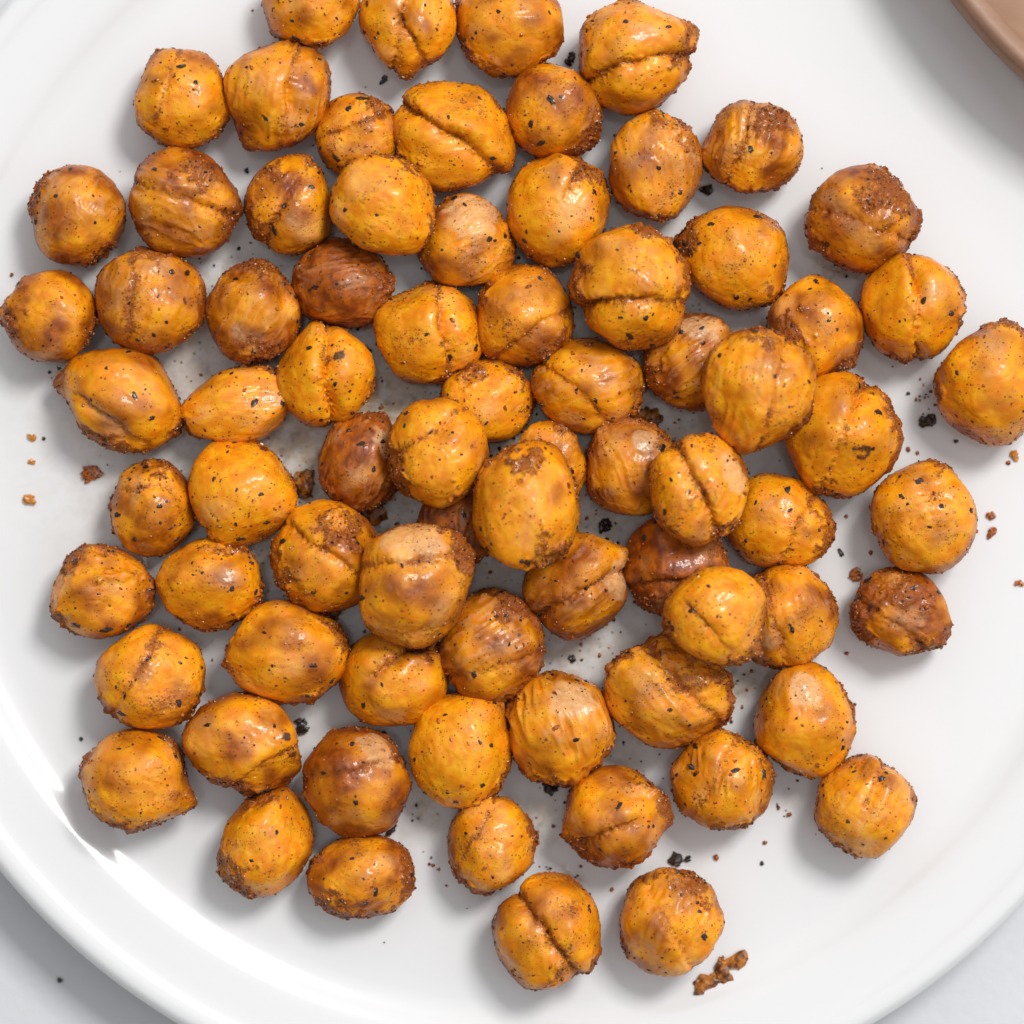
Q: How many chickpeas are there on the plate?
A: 76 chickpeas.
